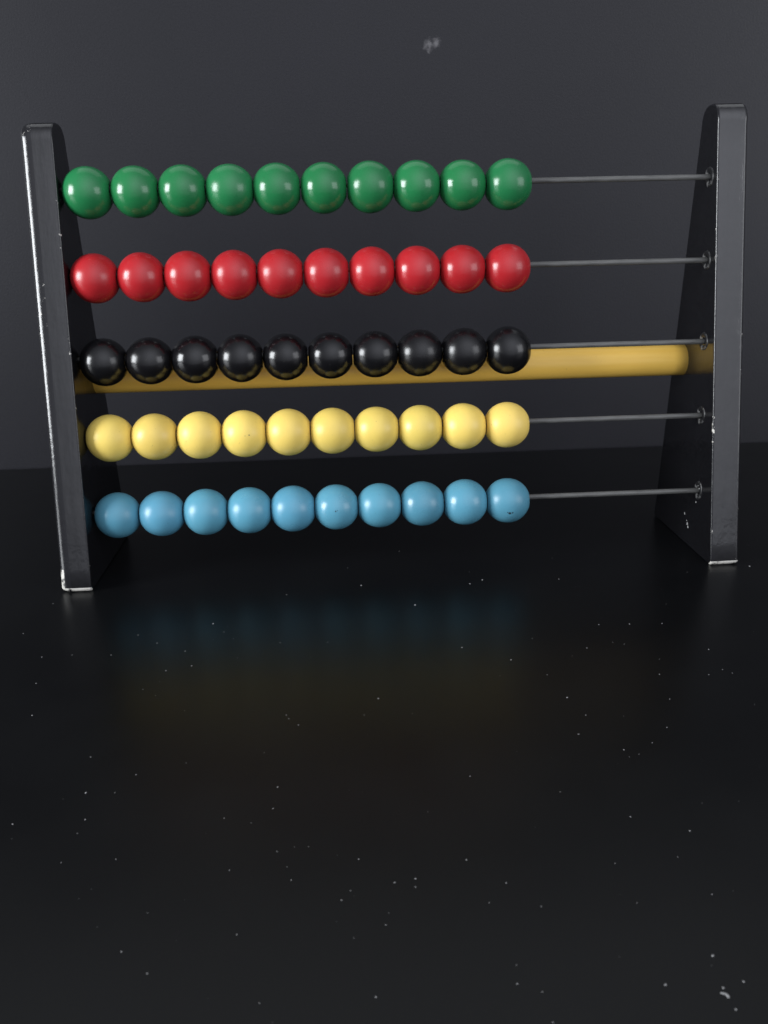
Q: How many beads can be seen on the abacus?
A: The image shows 50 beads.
